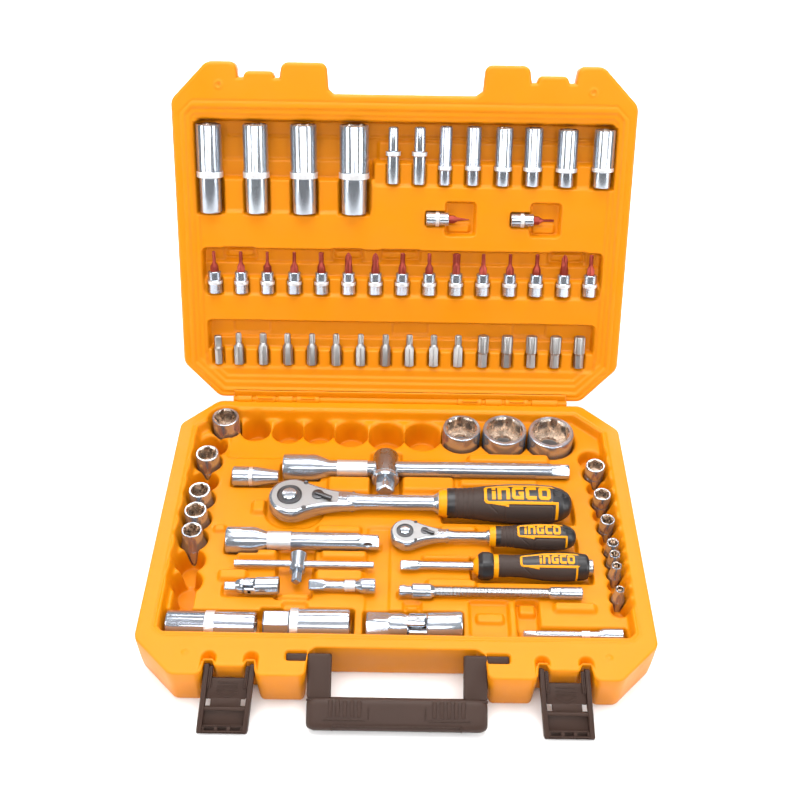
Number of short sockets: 15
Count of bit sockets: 17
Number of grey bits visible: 16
